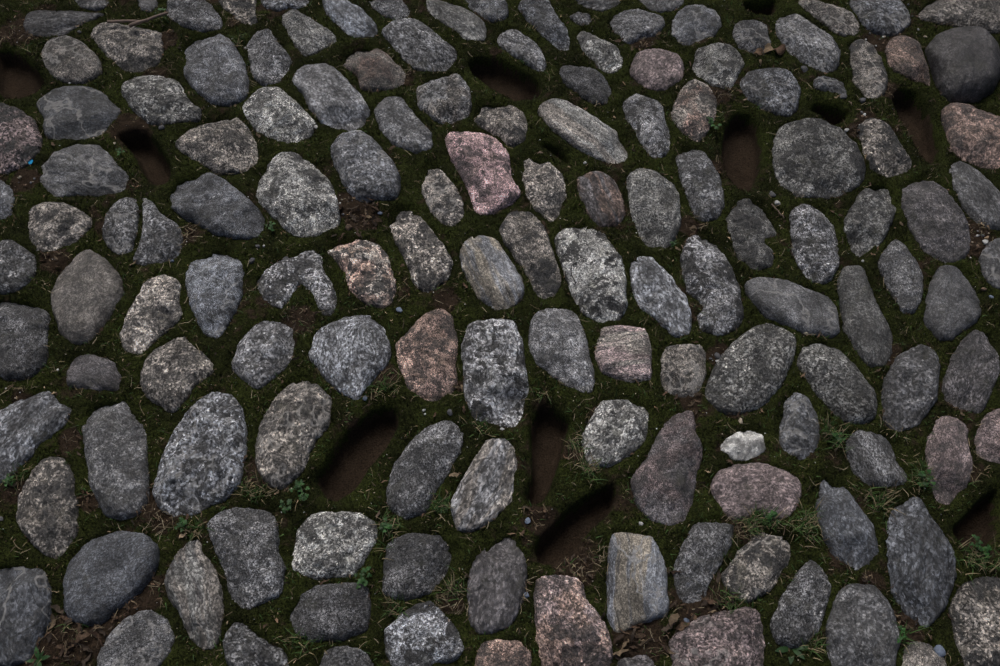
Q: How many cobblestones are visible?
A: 143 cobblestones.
